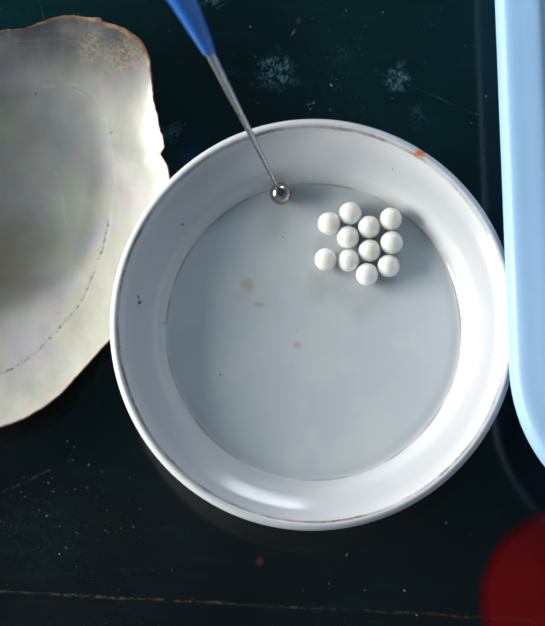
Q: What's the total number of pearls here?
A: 11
